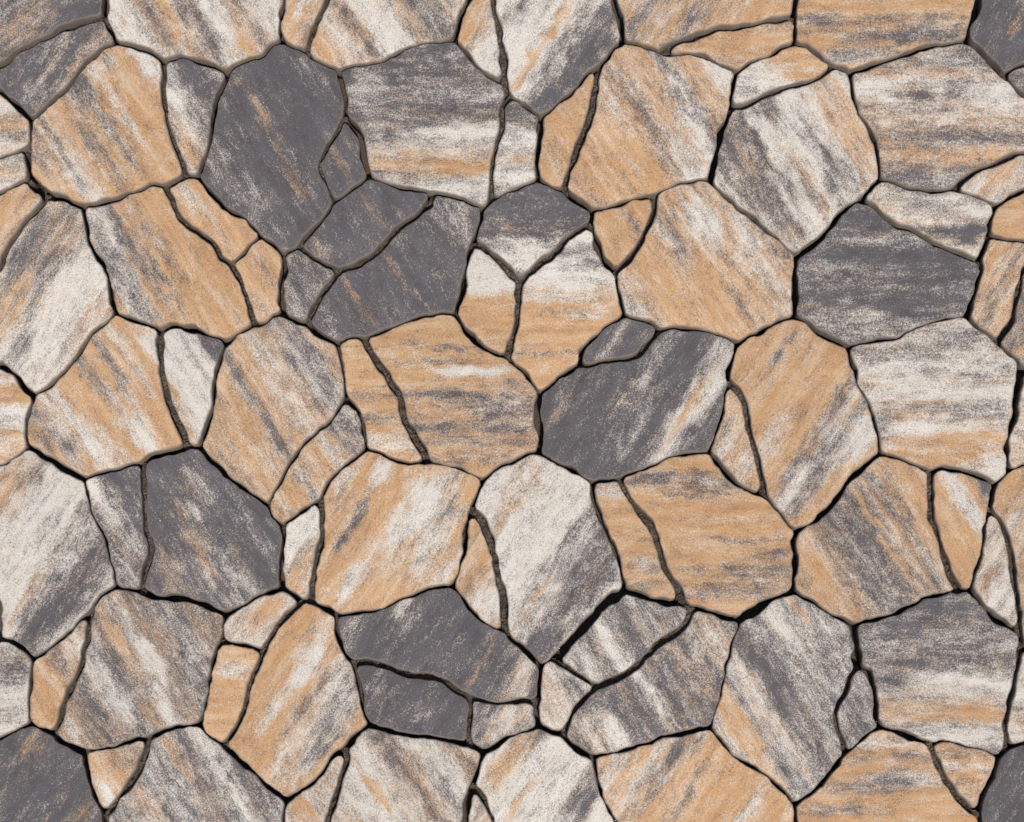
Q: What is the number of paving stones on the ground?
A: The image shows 97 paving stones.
